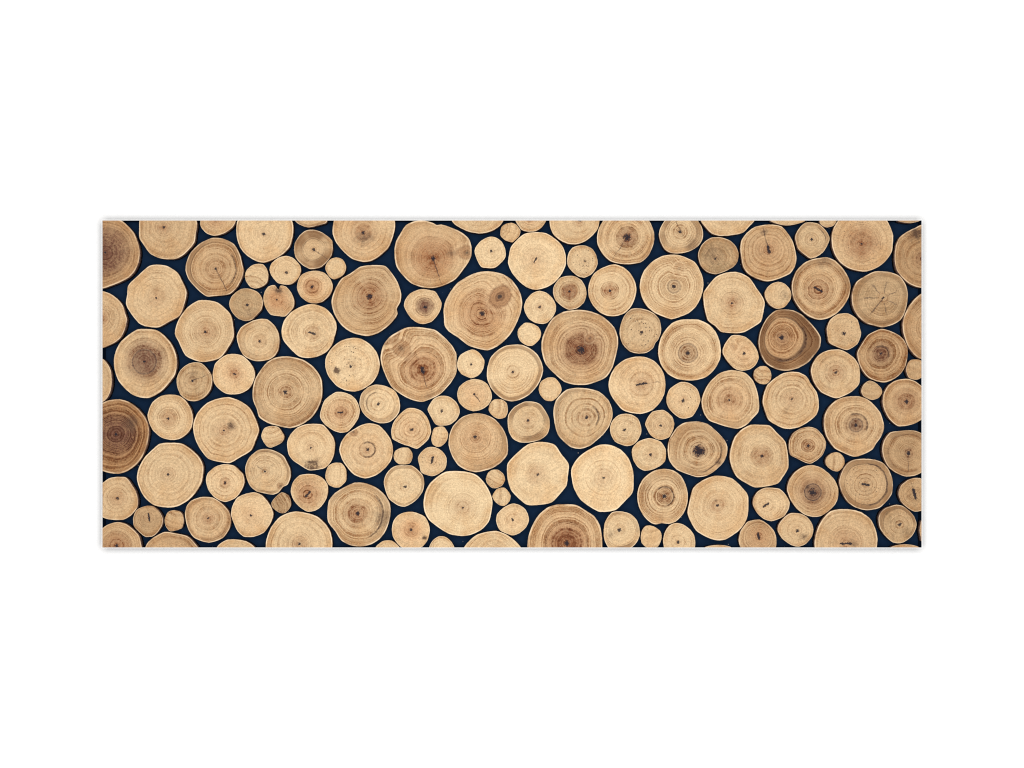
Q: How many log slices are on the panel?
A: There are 148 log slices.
